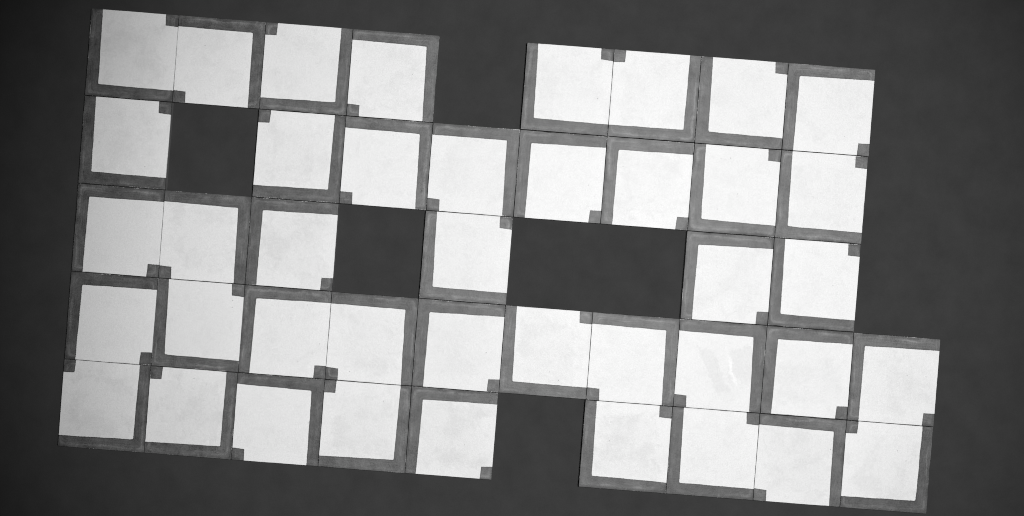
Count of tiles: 41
